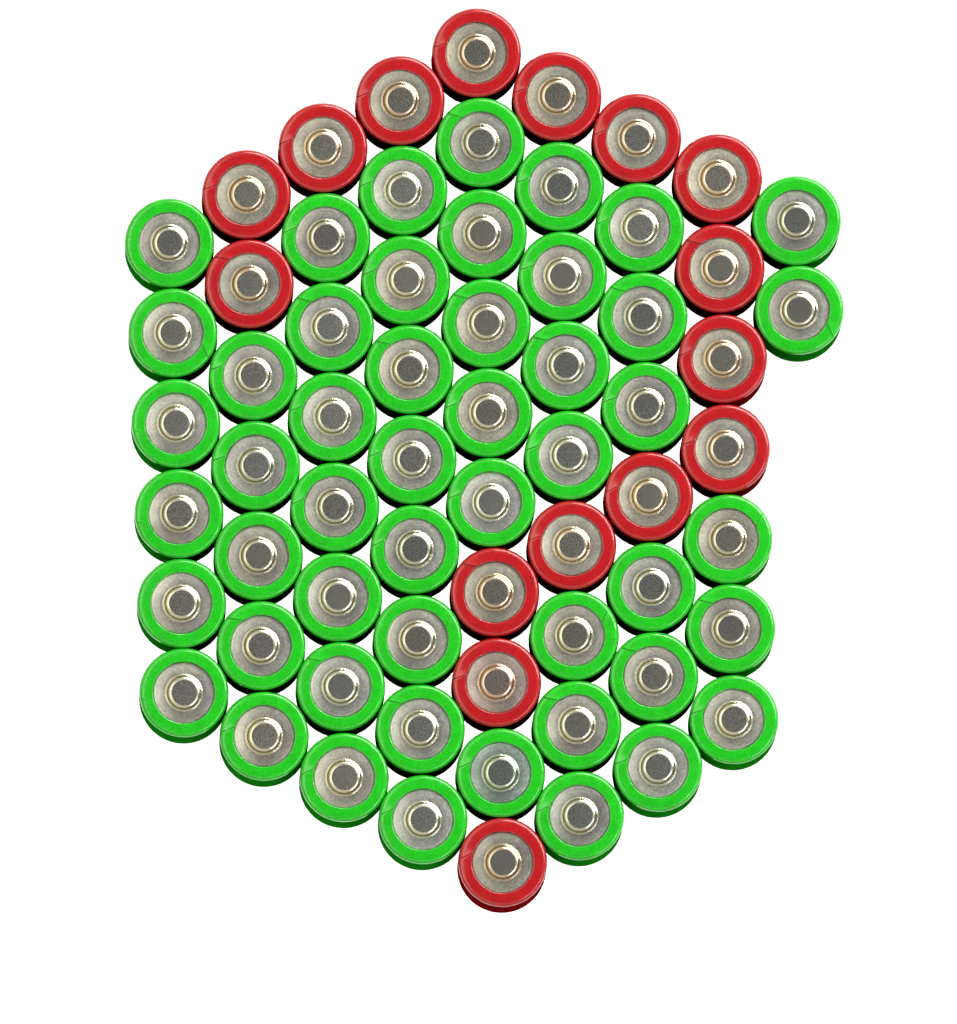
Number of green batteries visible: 50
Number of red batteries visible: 16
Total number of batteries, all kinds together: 66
